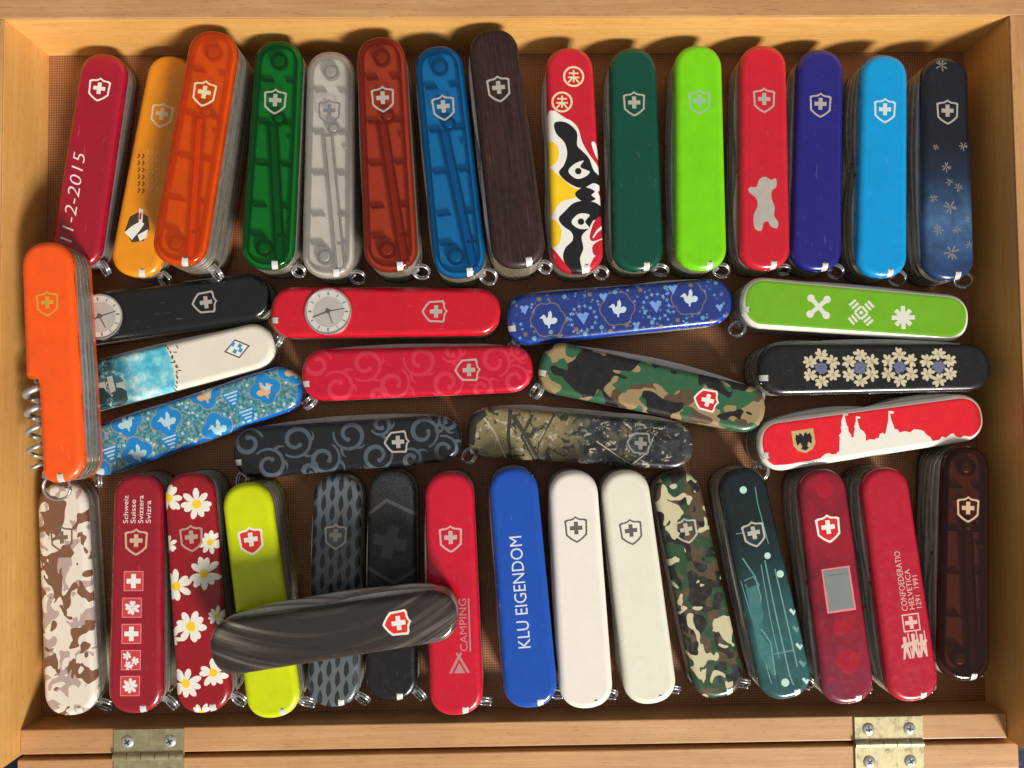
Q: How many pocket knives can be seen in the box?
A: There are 44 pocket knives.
